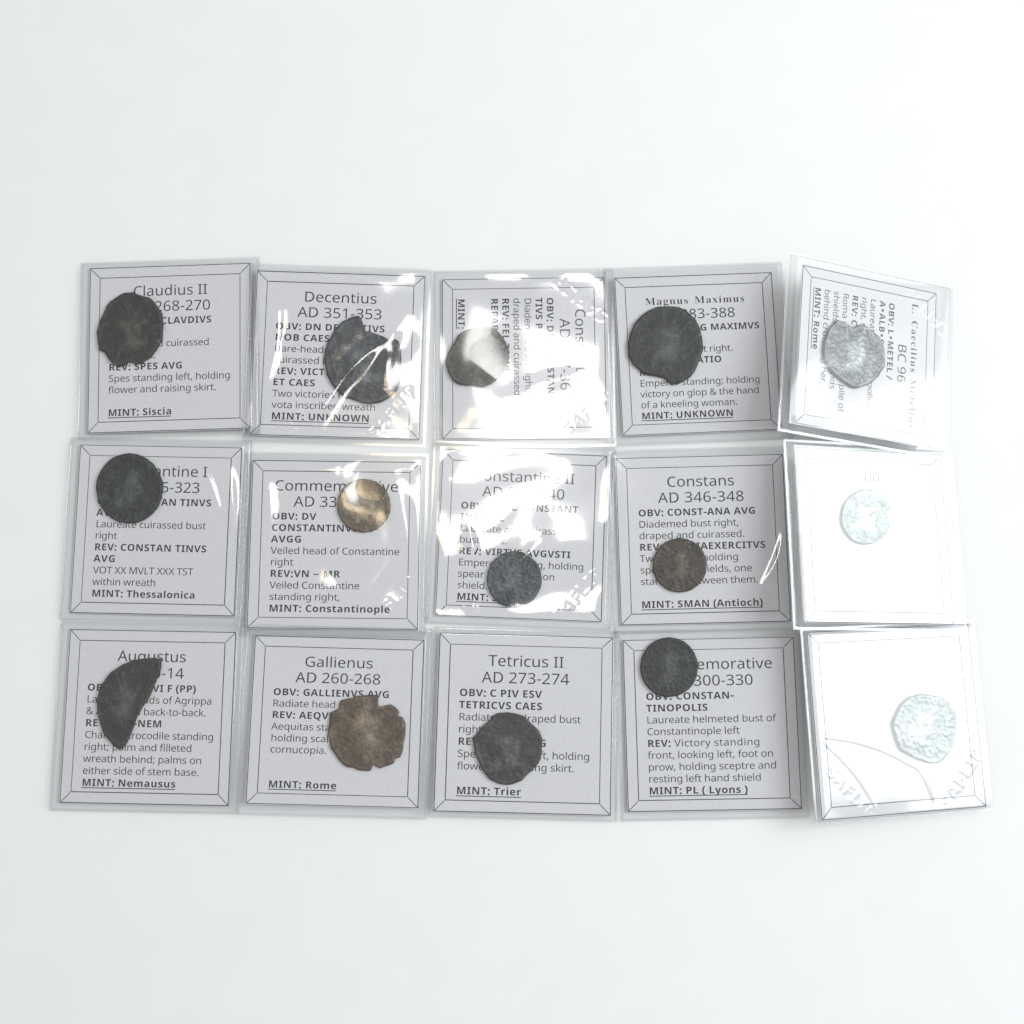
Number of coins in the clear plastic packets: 15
